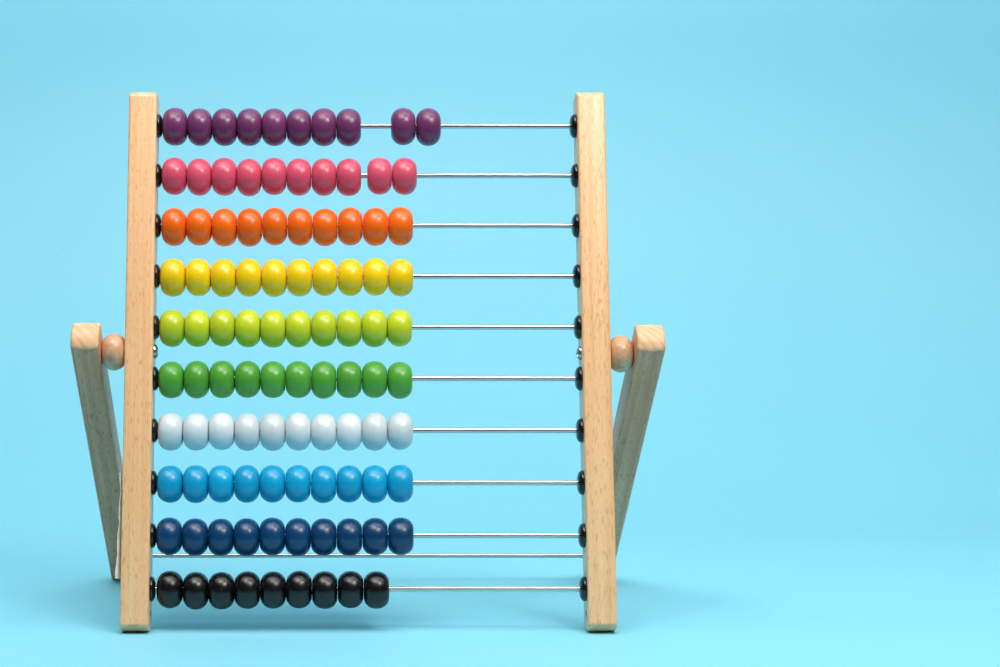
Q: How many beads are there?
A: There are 99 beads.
